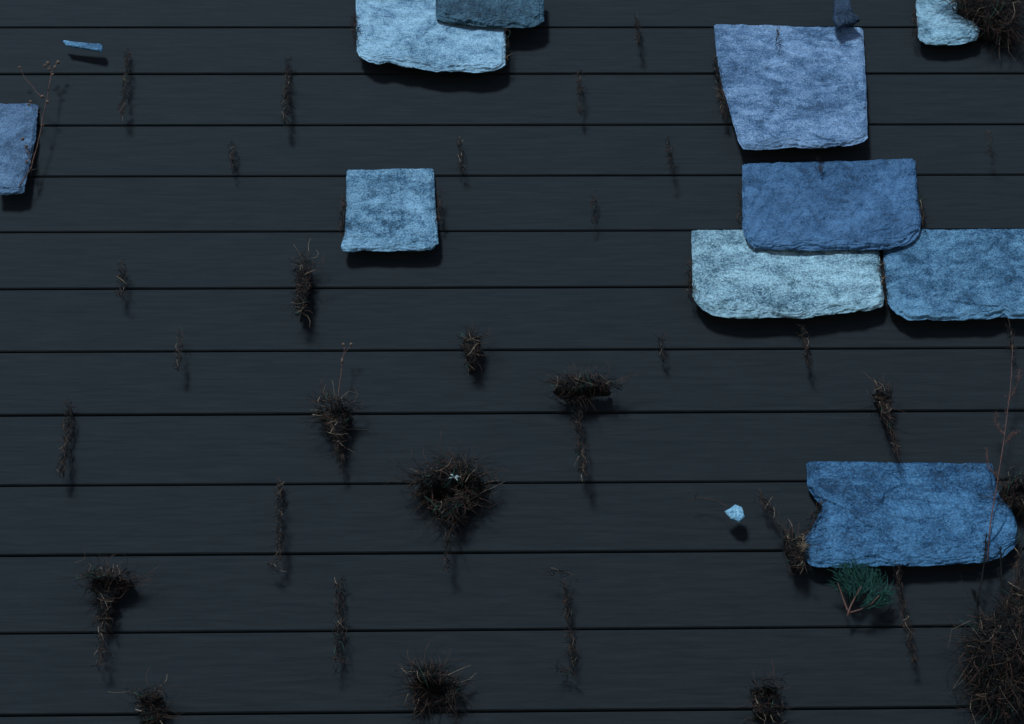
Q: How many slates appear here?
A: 10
